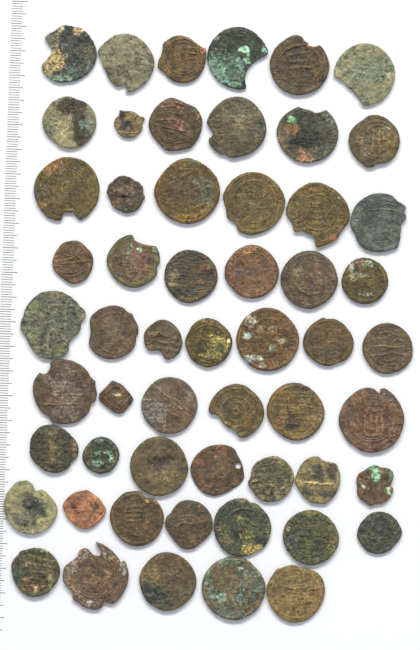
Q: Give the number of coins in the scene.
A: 56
